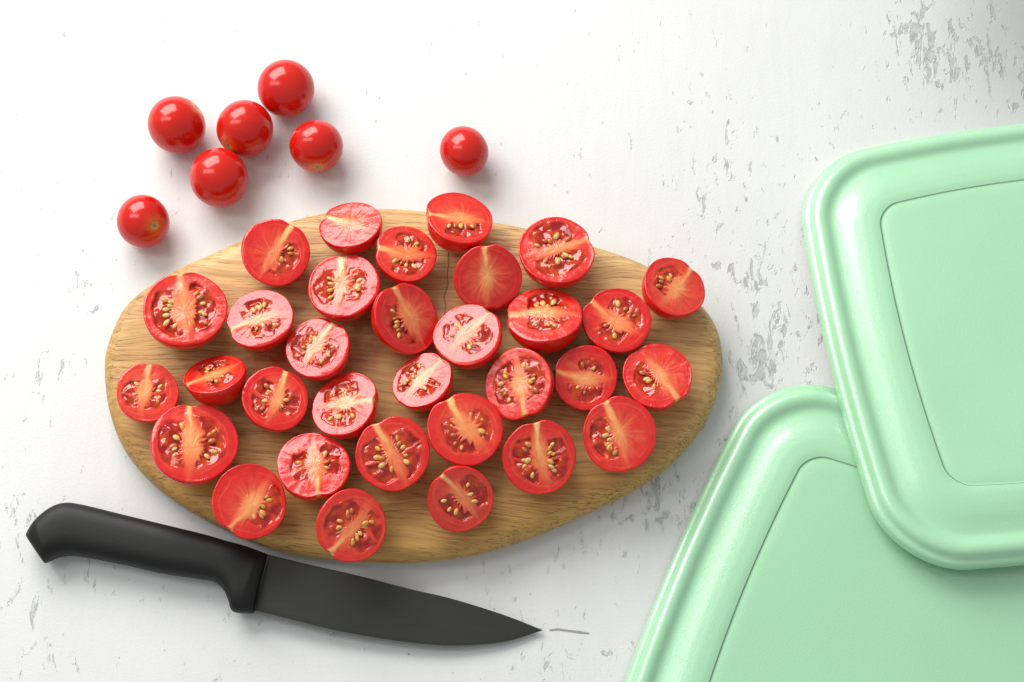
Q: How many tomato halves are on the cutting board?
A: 32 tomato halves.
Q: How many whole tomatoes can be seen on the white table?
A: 7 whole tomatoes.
